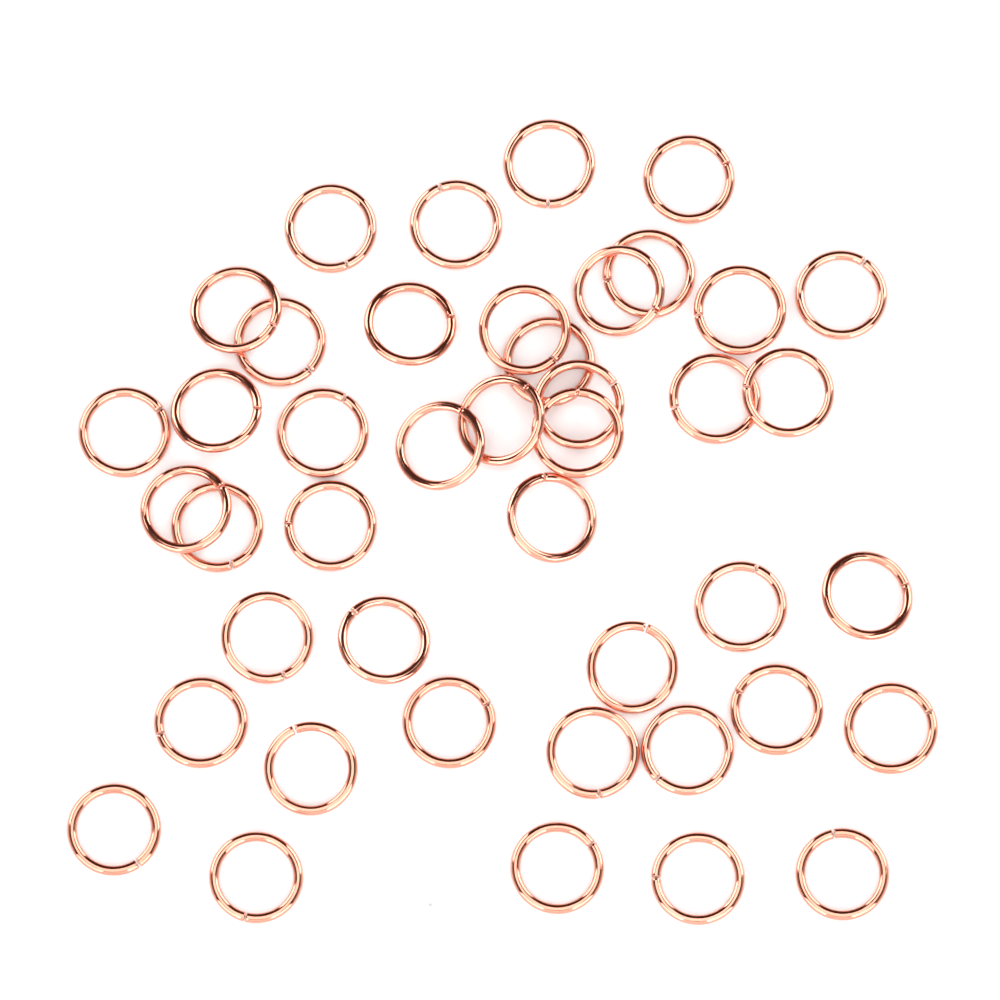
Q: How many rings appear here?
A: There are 43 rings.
